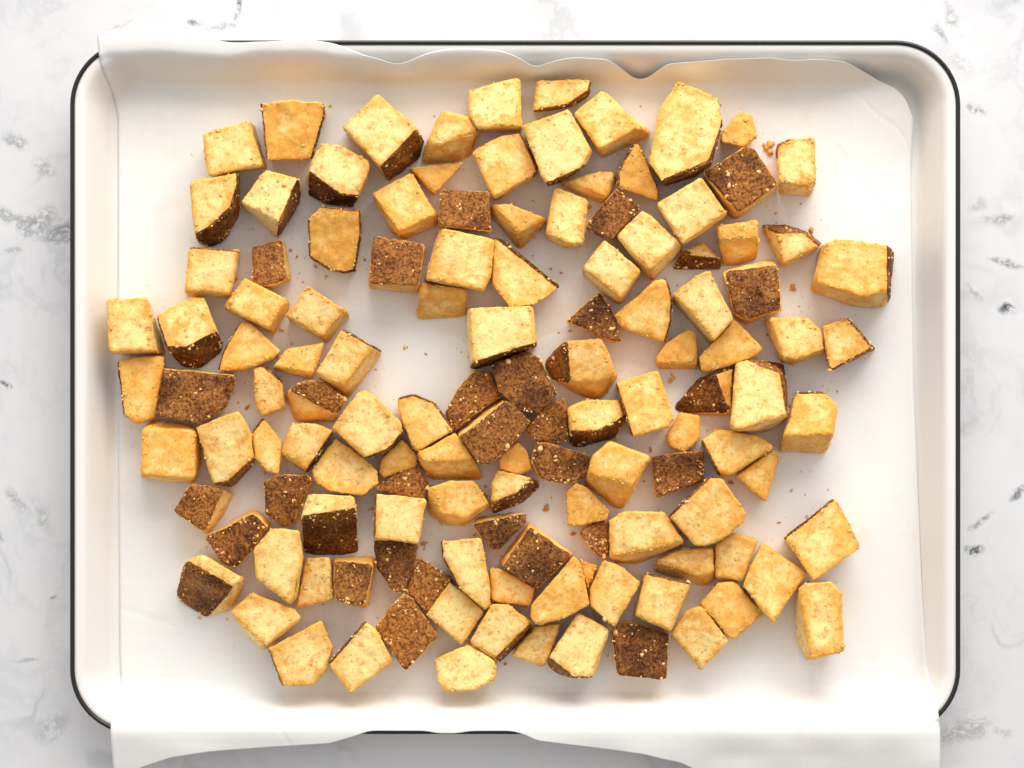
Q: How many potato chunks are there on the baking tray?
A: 127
